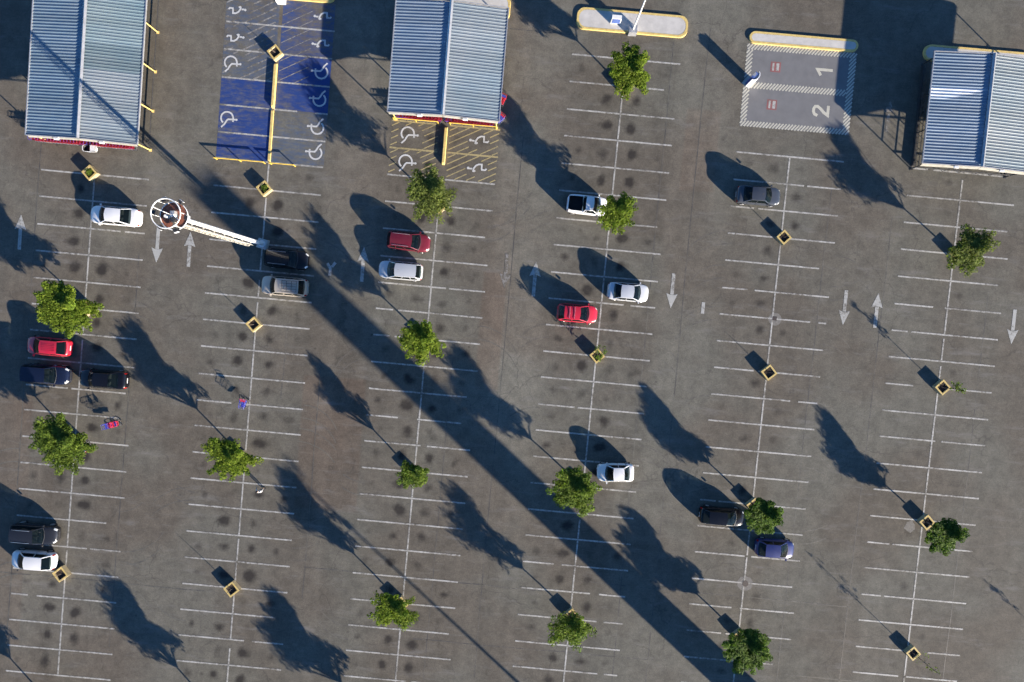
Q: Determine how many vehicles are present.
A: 17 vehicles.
